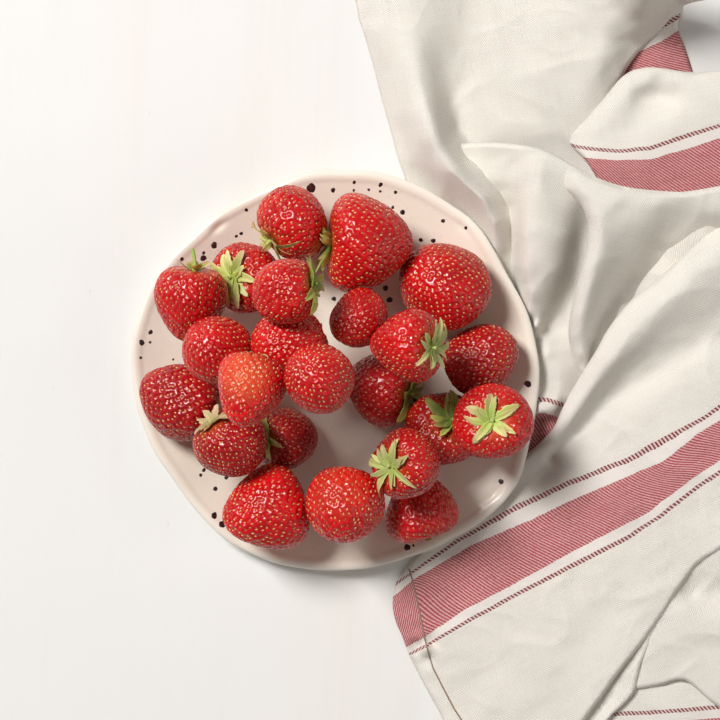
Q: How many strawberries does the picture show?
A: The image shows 23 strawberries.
